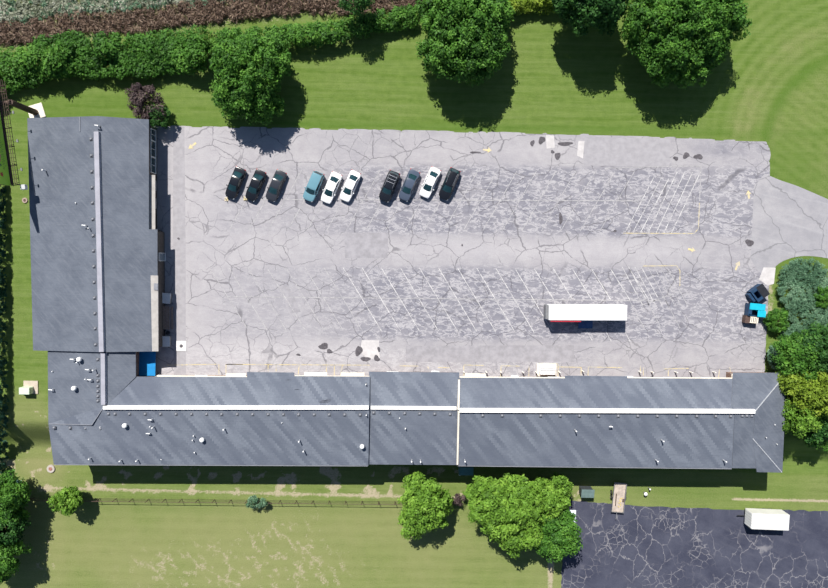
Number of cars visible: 10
